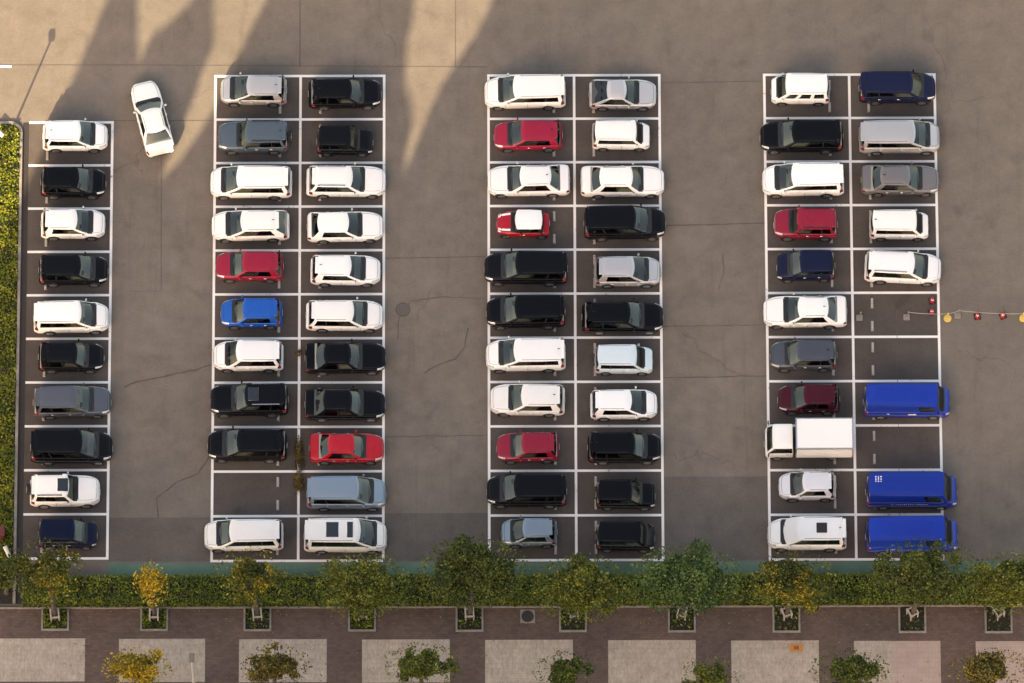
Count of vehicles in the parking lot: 73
